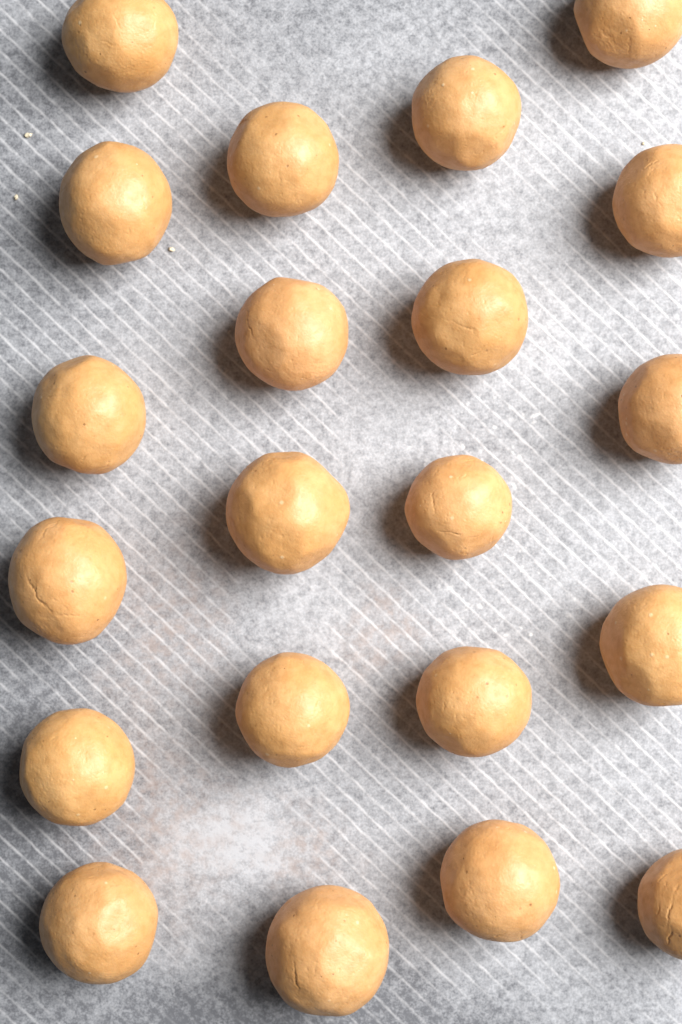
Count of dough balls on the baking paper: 21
